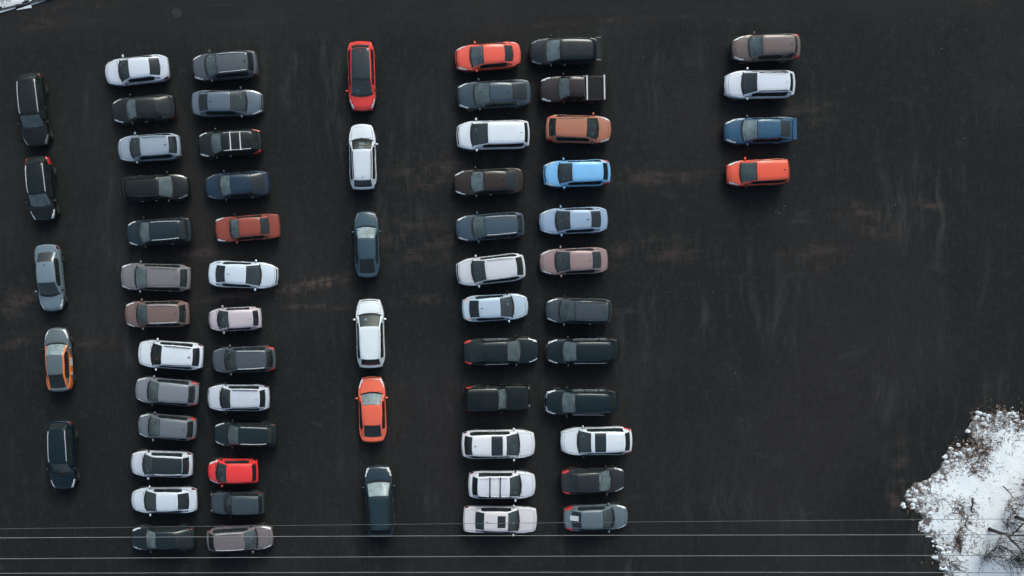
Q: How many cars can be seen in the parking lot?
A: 65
